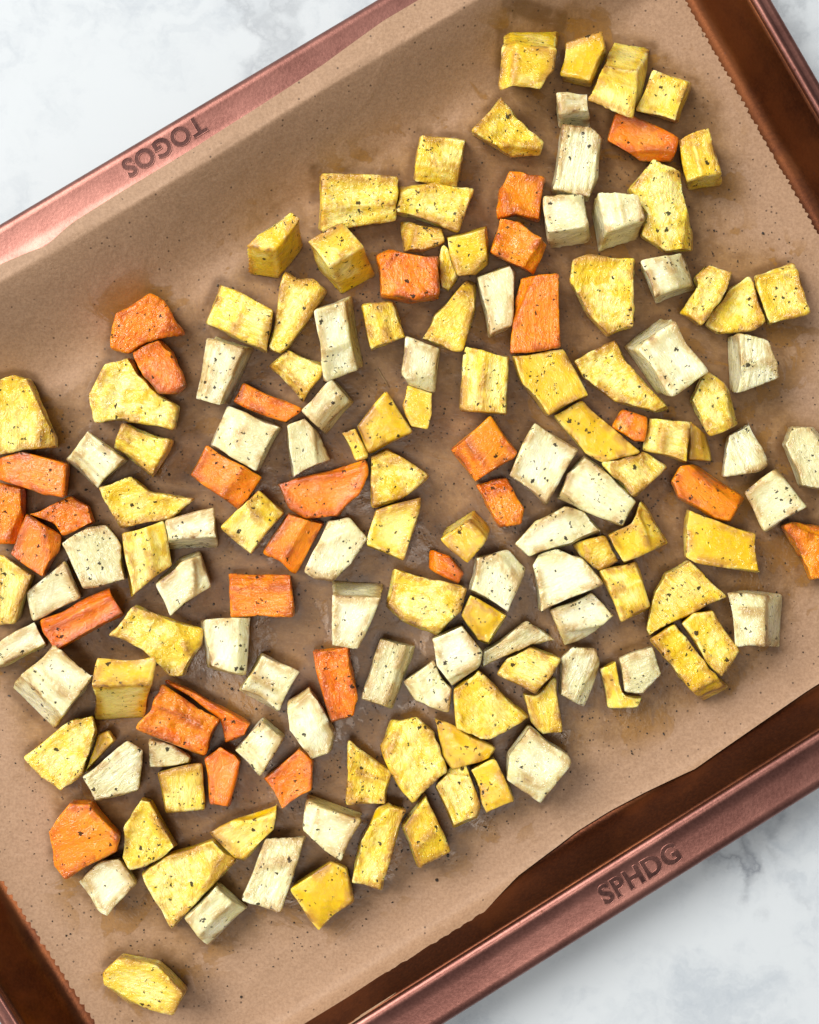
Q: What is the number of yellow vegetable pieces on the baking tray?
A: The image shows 75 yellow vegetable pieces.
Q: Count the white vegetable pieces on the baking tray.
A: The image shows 50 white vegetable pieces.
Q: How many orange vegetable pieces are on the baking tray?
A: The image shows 29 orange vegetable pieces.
